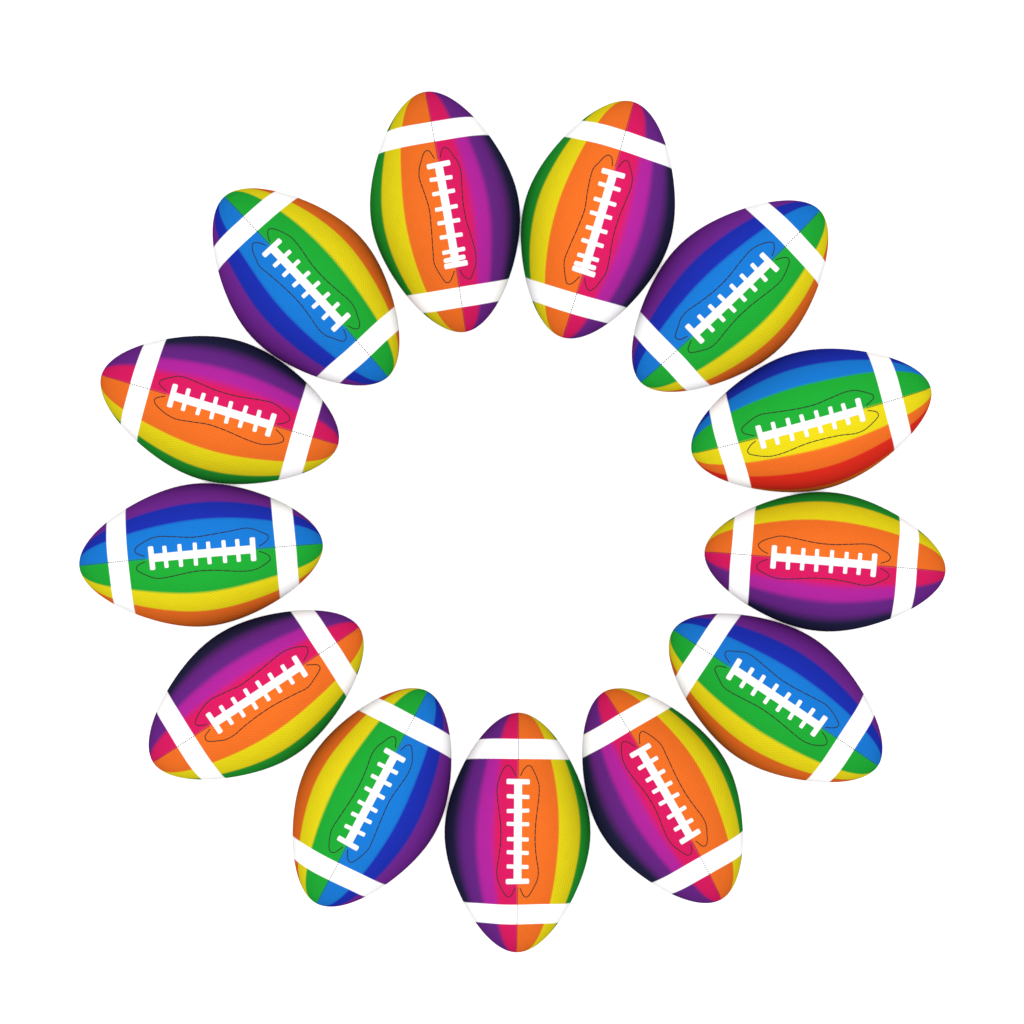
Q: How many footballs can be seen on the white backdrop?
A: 13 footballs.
